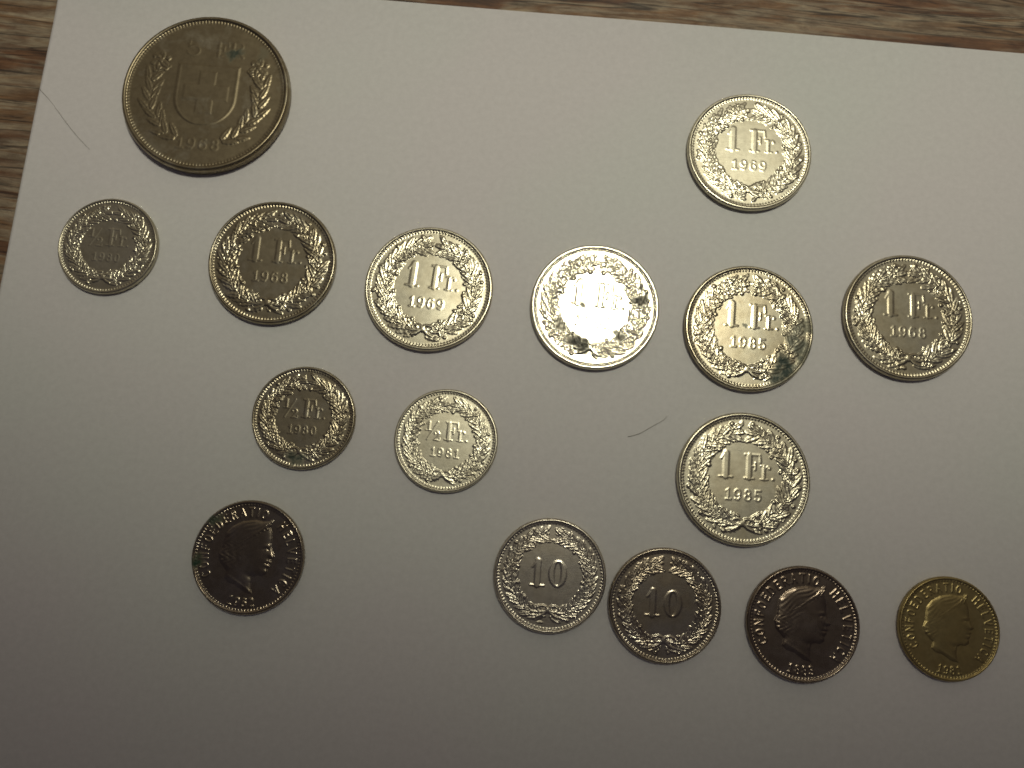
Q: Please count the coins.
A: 16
